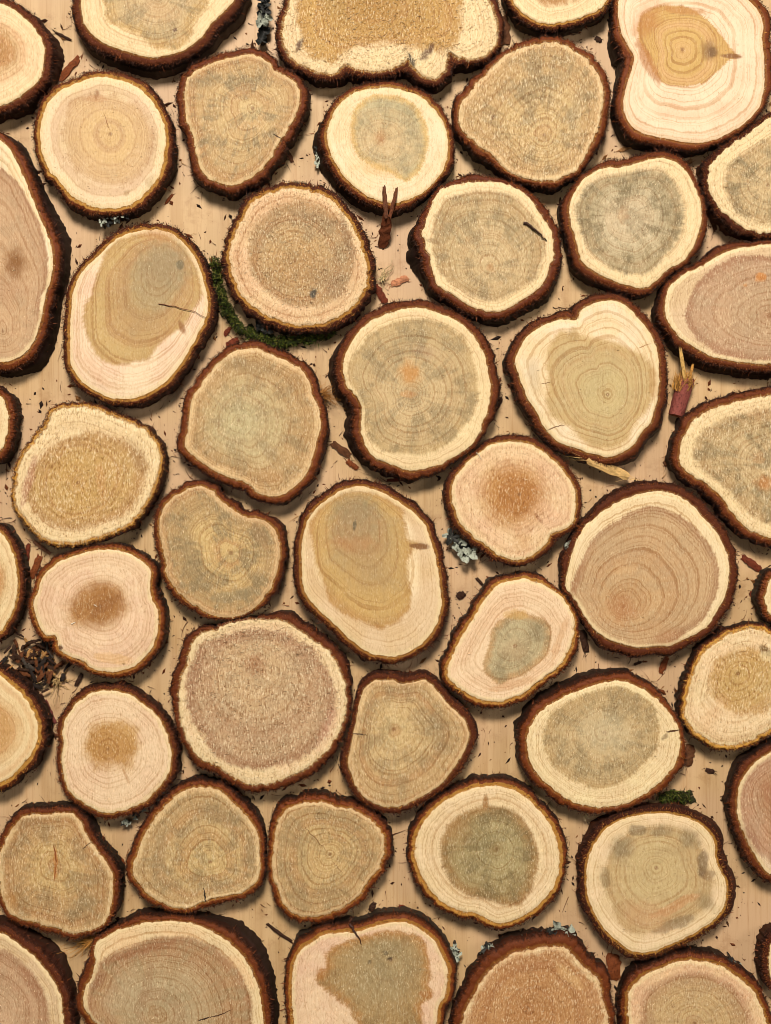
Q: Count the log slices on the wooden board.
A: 48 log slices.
